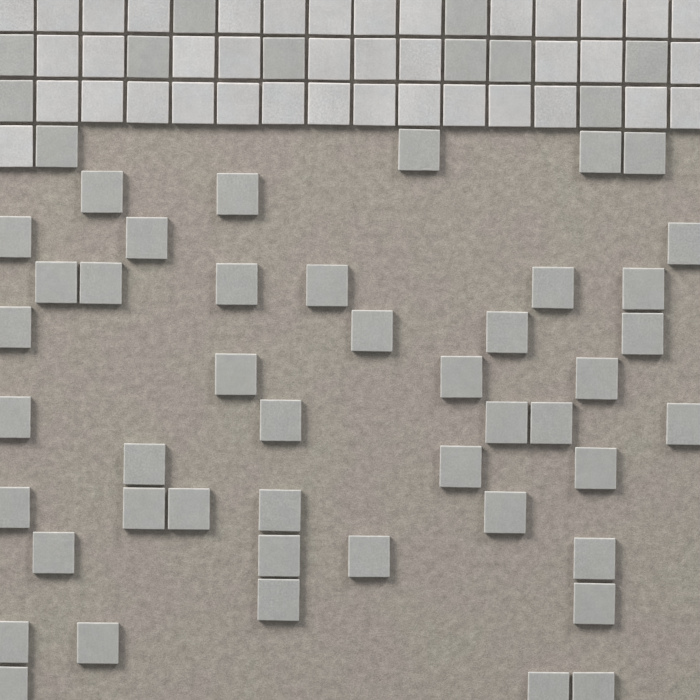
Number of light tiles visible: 39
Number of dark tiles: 56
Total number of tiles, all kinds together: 95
